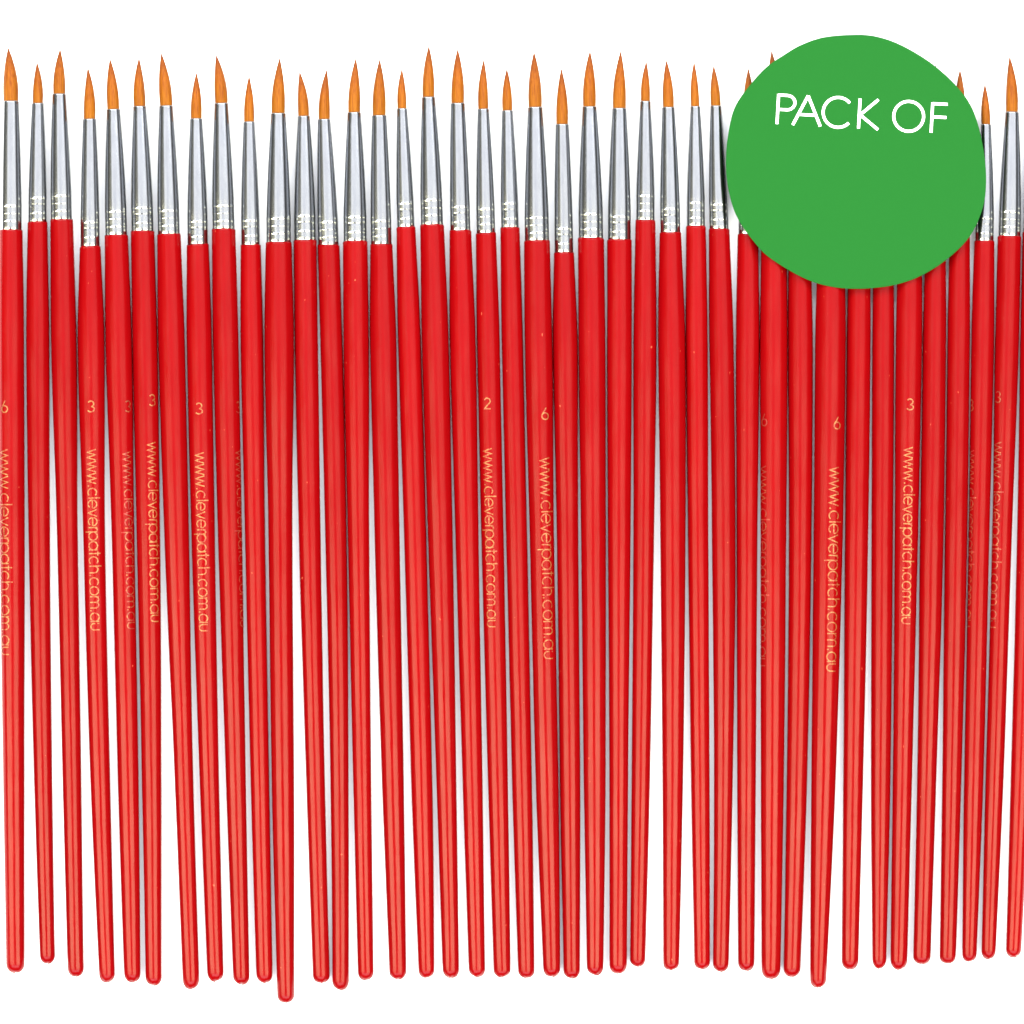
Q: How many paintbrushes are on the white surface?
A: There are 40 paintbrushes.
